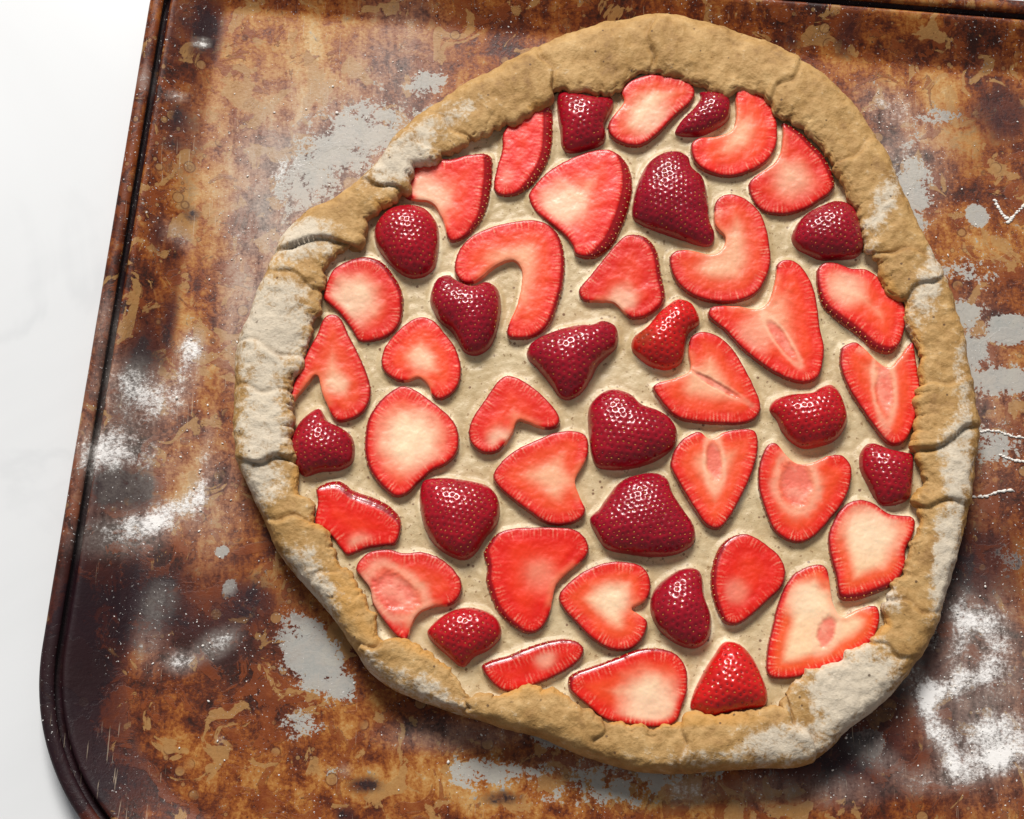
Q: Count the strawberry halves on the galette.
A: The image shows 47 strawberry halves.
